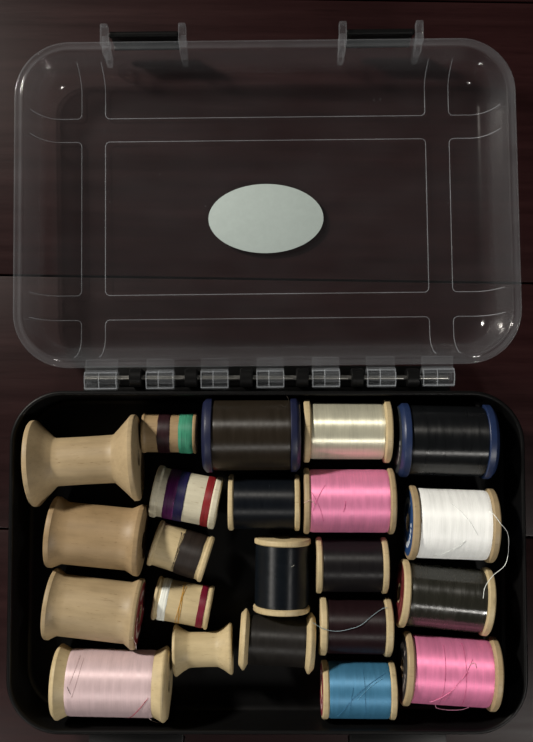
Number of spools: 22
